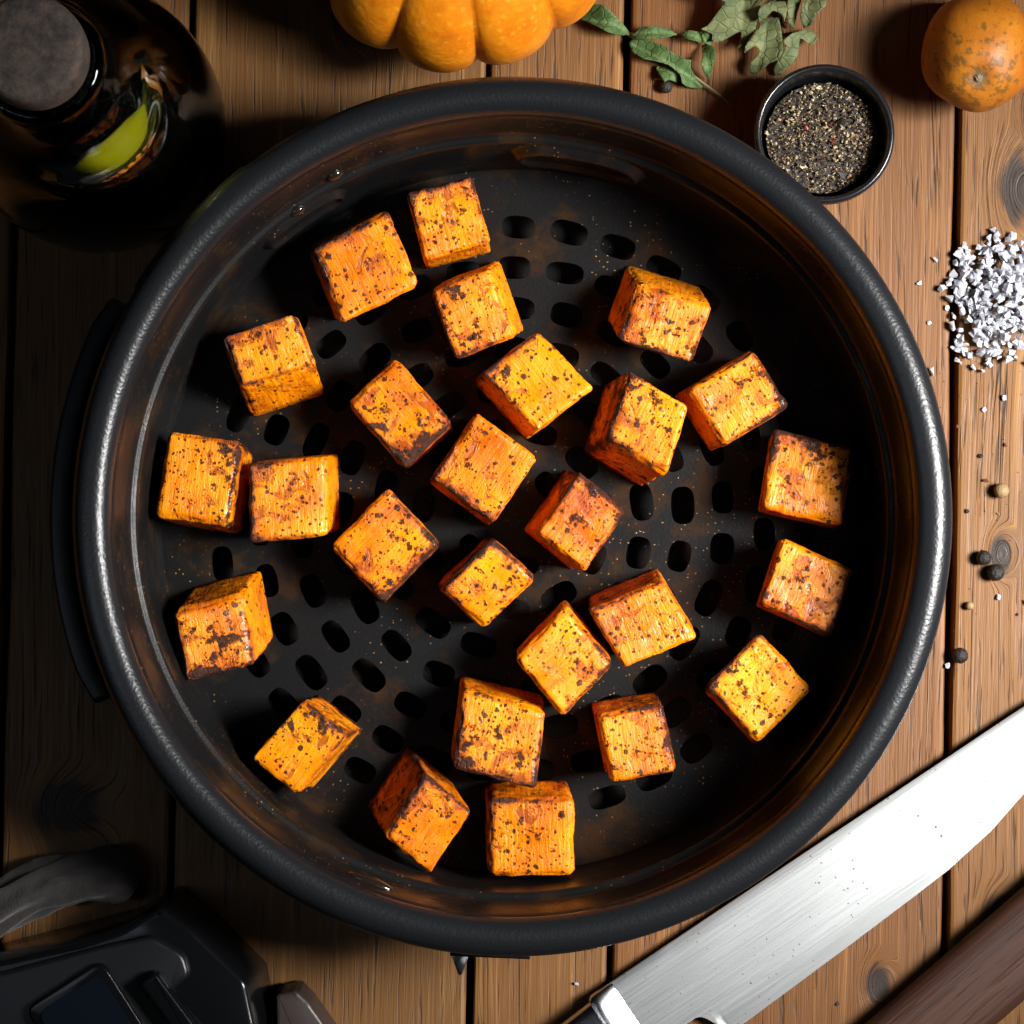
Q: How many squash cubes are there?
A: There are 26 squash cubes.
